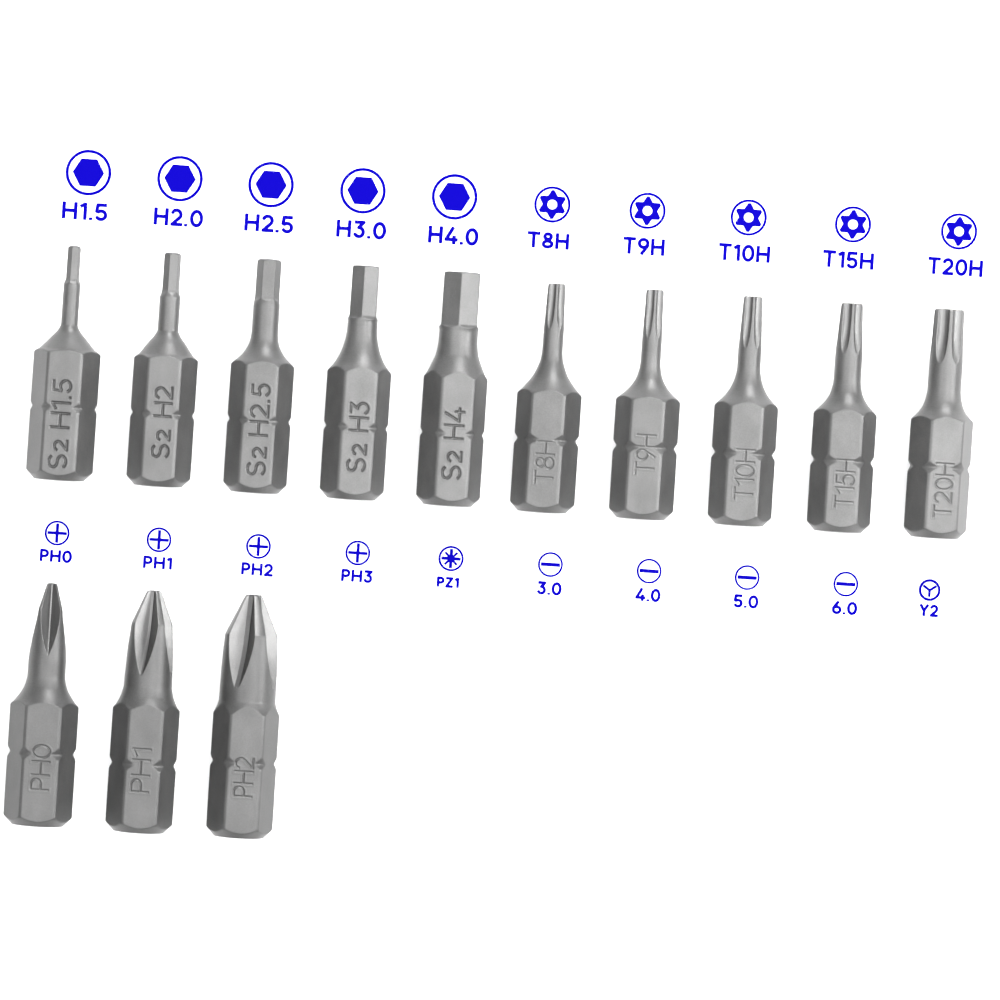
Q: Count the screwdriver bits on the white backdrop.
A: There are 13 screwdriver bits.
